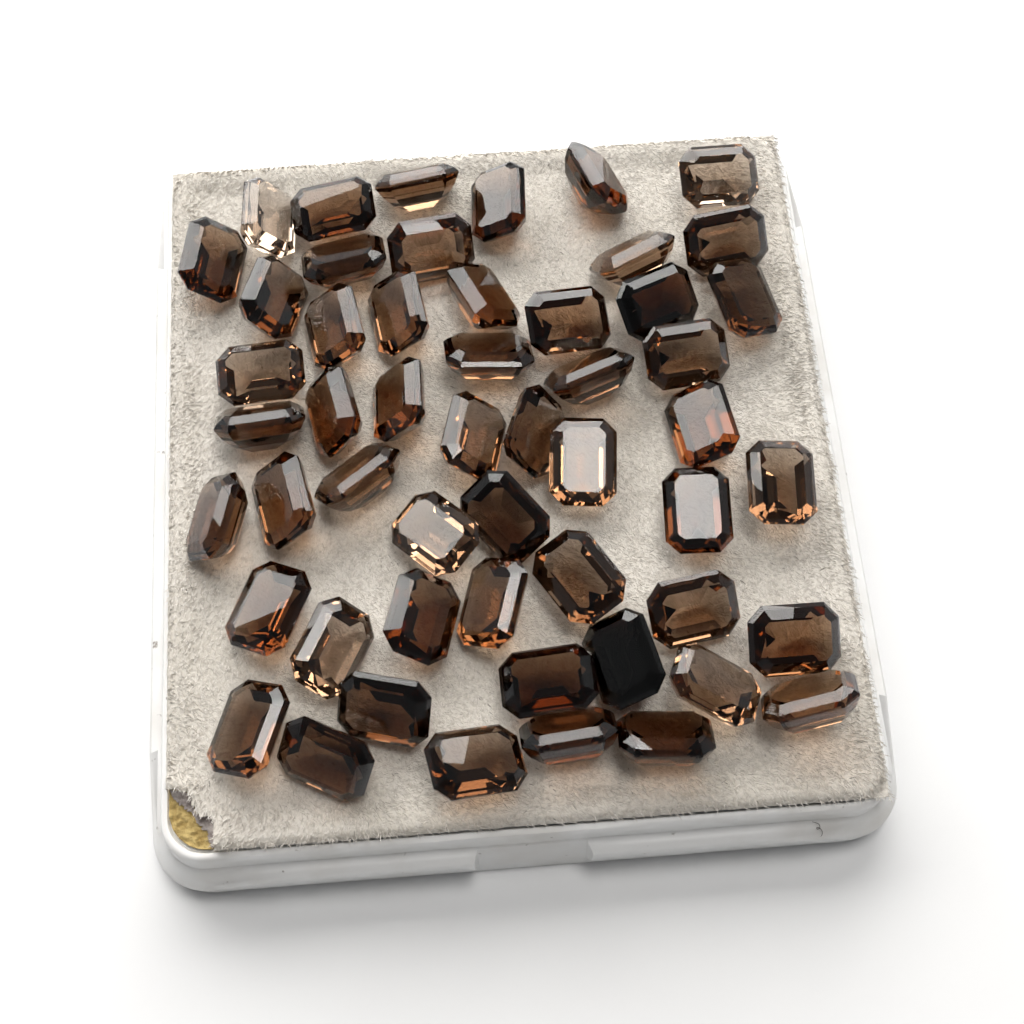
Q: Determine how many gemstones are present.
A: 53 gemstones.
